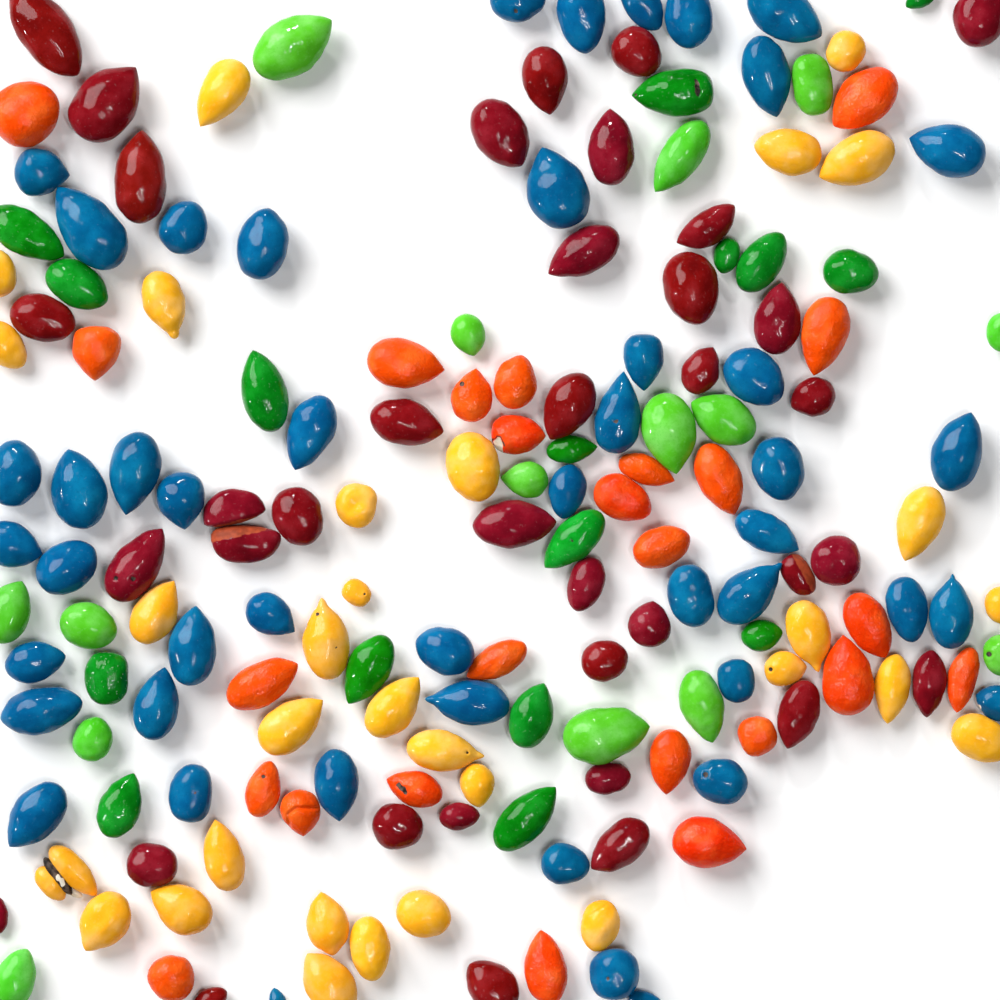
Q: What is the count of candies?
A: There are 171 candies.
